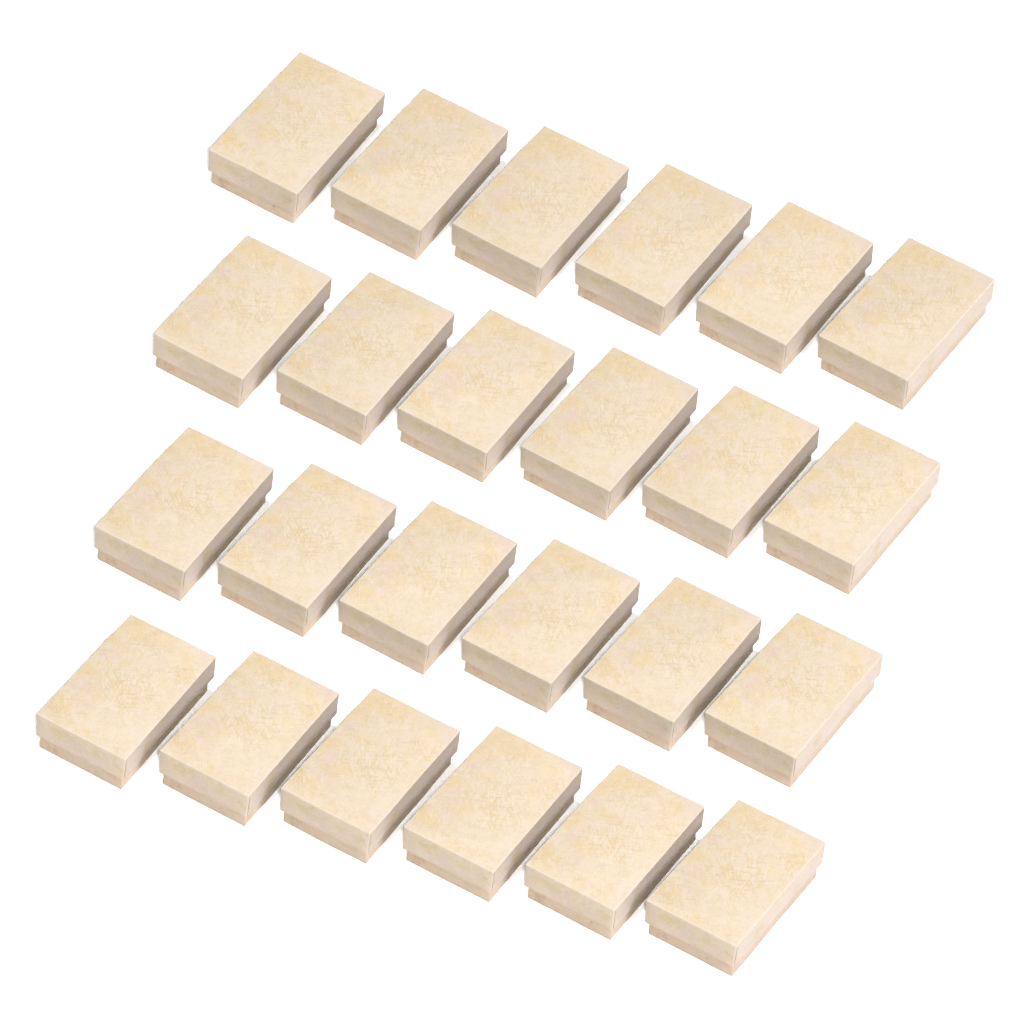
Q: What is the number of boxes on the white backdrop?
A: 24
